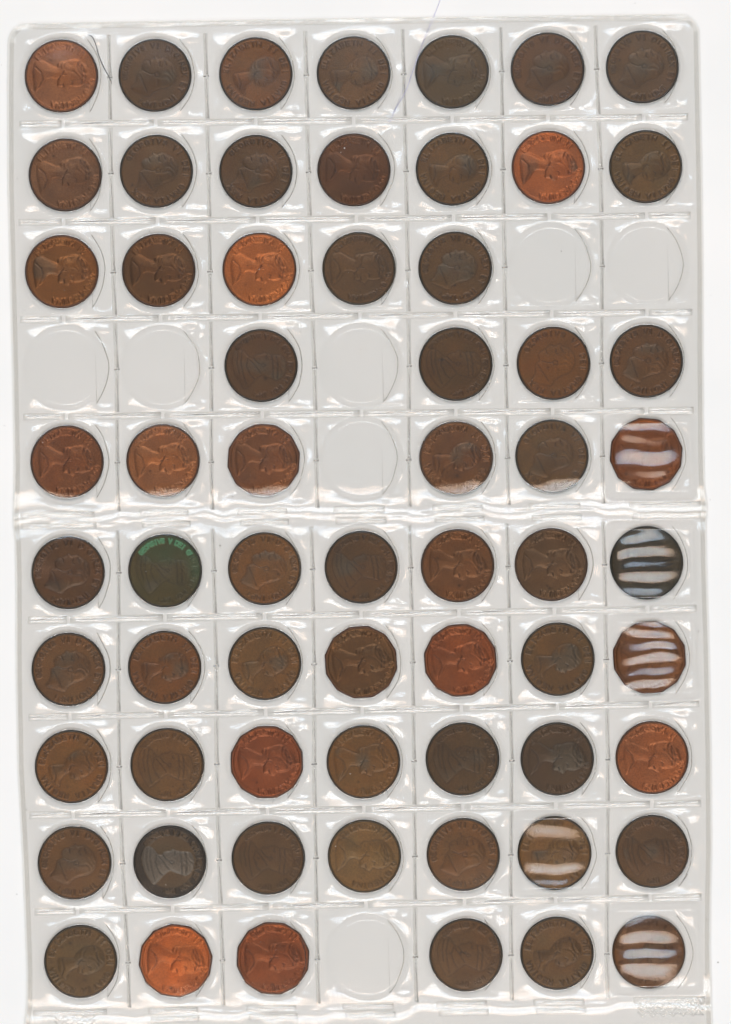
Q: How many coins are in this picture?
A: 63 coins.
